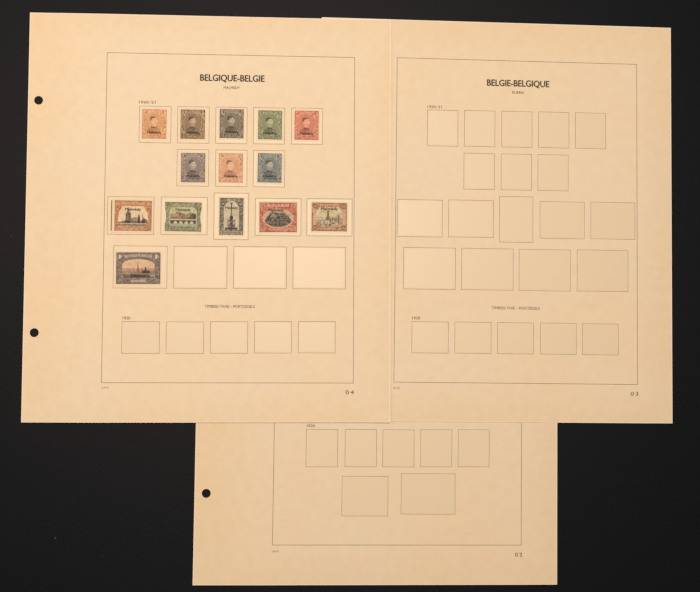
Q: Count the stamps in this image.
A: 14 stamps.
